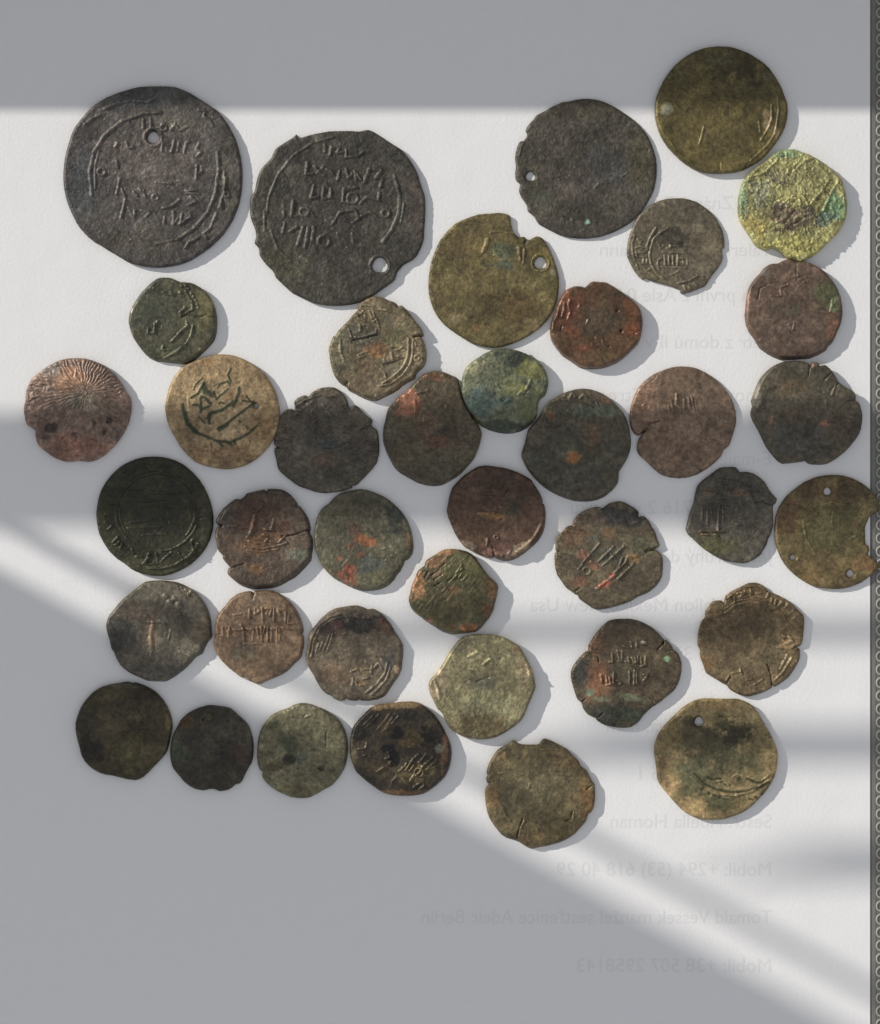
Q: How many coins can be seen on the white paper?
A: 39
